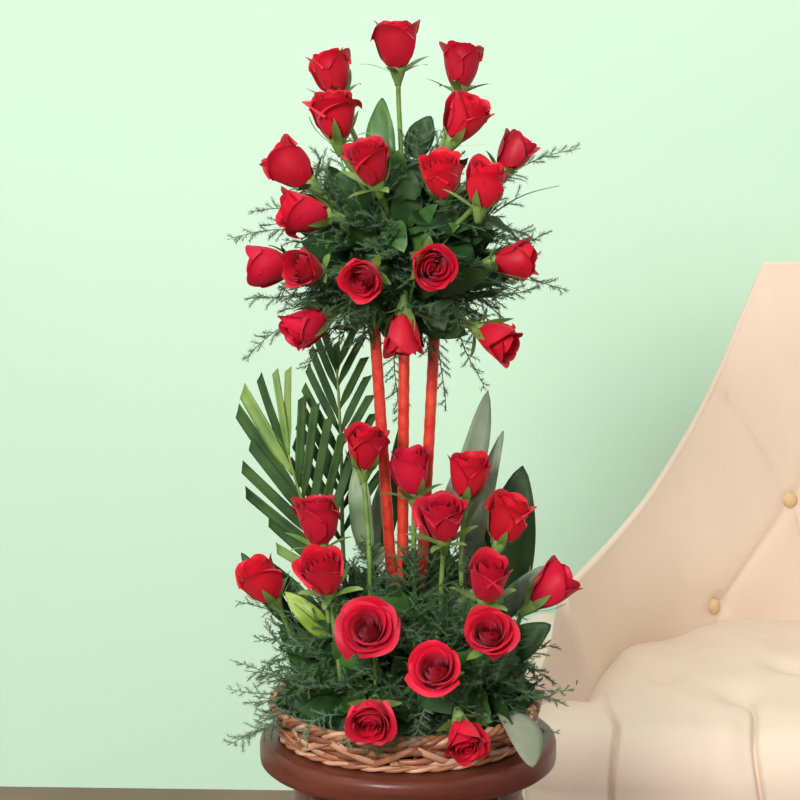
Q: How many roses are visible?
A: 34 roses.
